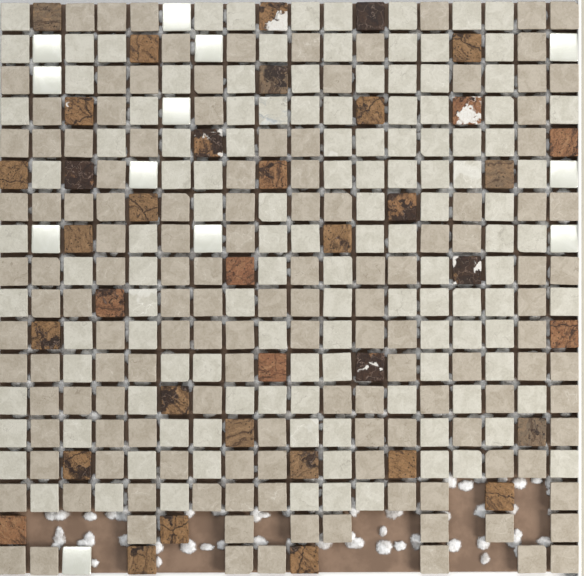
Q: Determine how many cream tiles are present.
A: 123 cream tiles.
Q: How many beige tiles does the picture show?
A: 133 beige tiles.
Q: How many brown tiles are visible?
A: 37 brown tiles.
